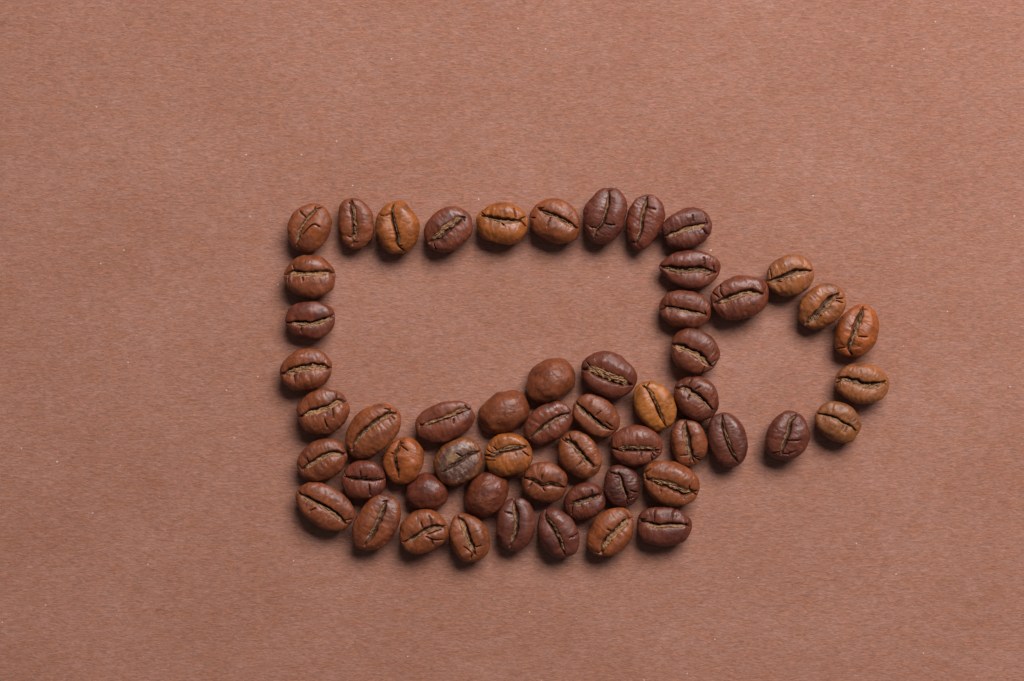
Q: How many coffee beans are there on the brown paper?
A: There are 55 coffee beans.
